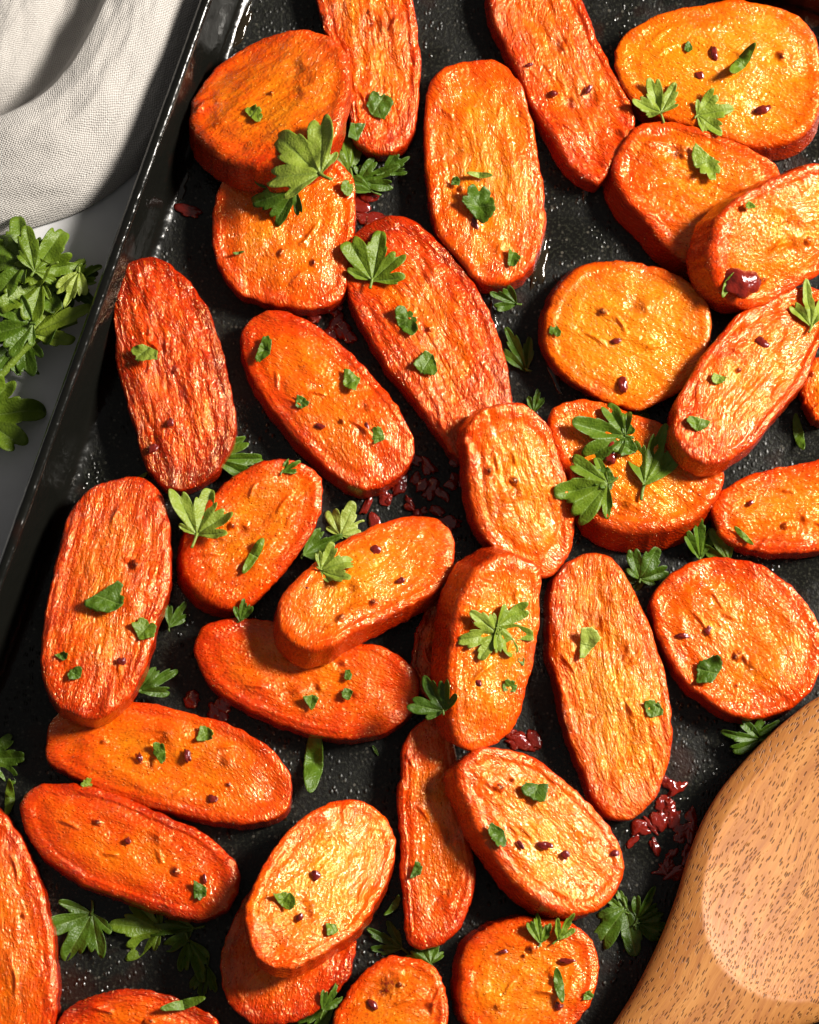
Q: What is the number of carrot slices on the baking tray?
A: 35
